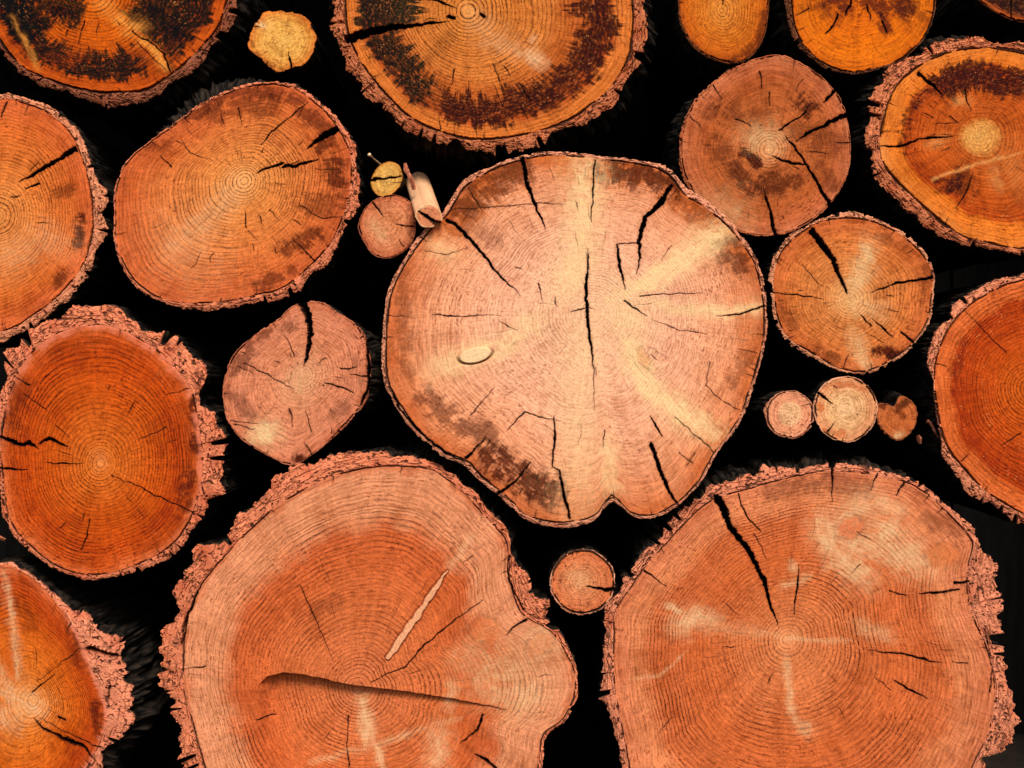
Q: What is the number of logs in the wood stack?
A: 25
